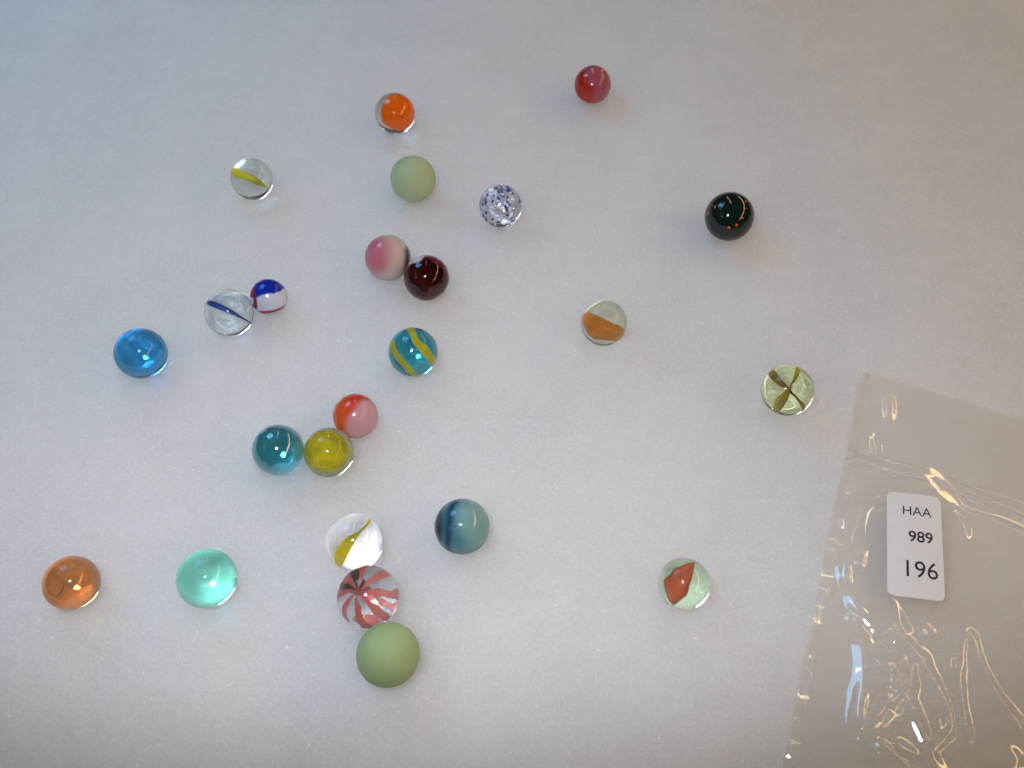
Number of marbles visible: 24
